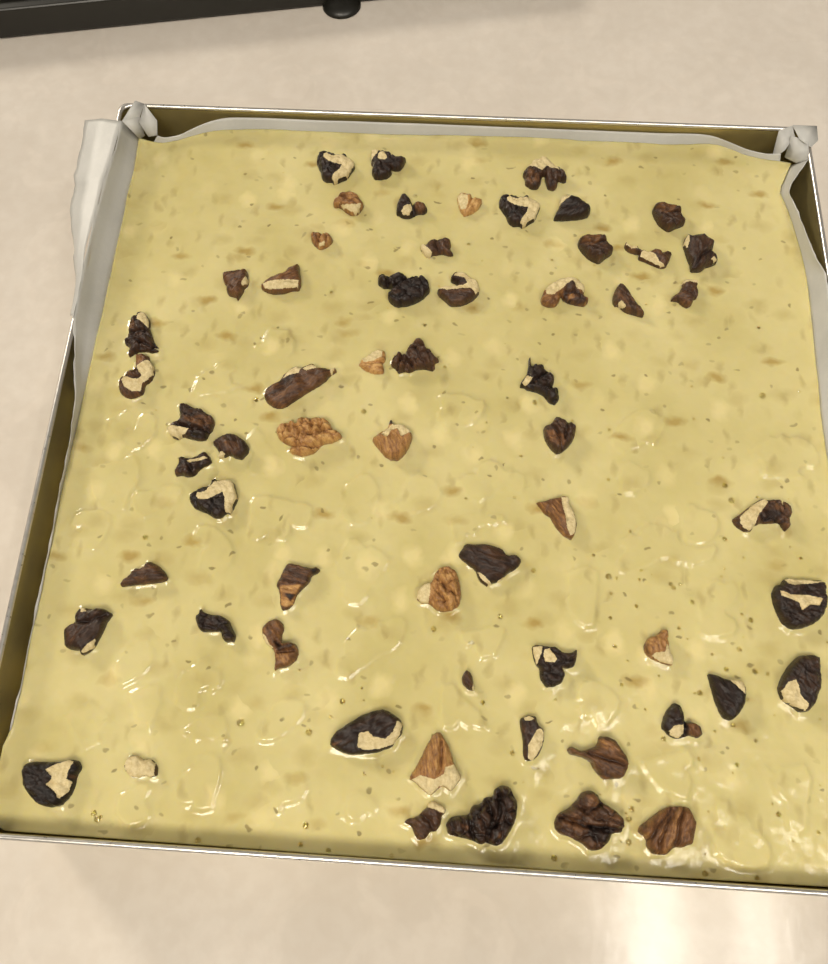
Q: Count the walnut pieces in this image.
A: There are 60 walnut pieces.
